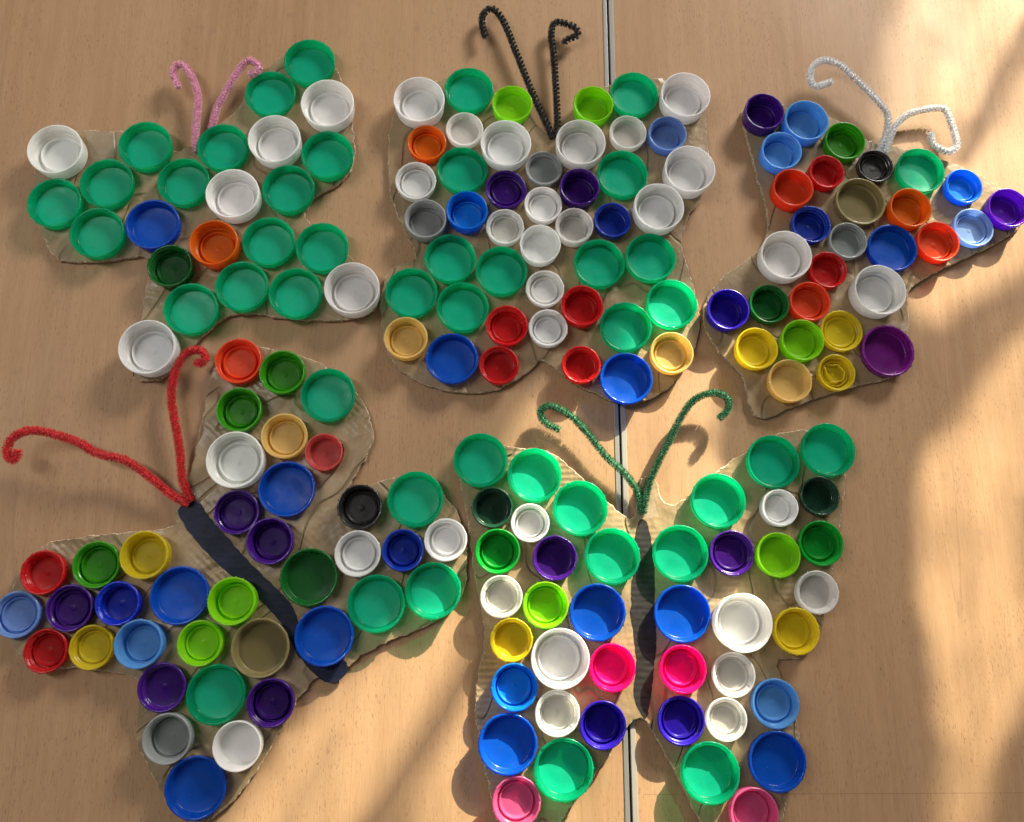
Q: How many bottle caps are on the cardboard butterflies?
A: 177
